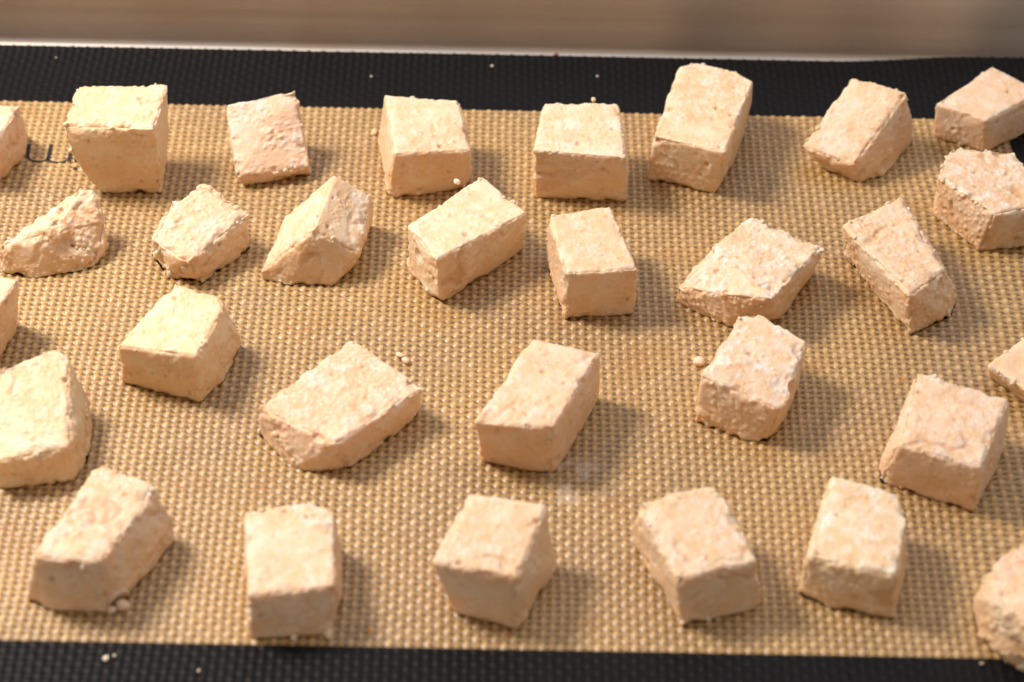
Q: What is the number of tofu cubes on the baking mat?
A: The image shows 30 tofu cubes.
